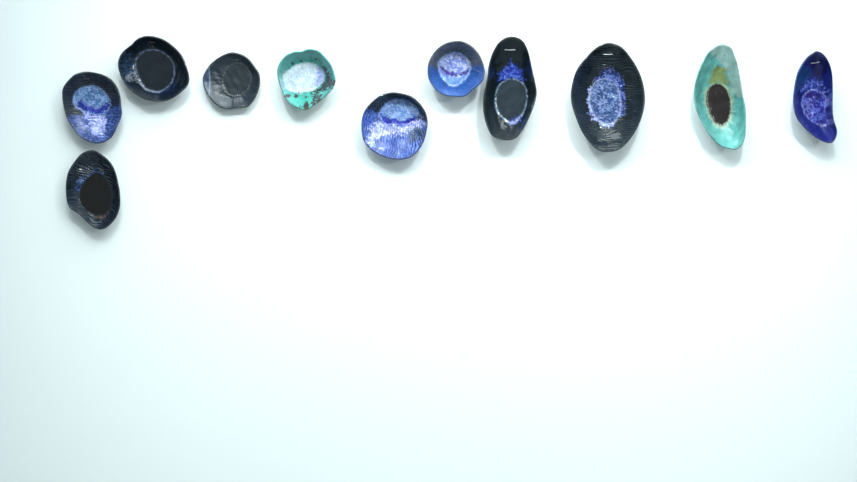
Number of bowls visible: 11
